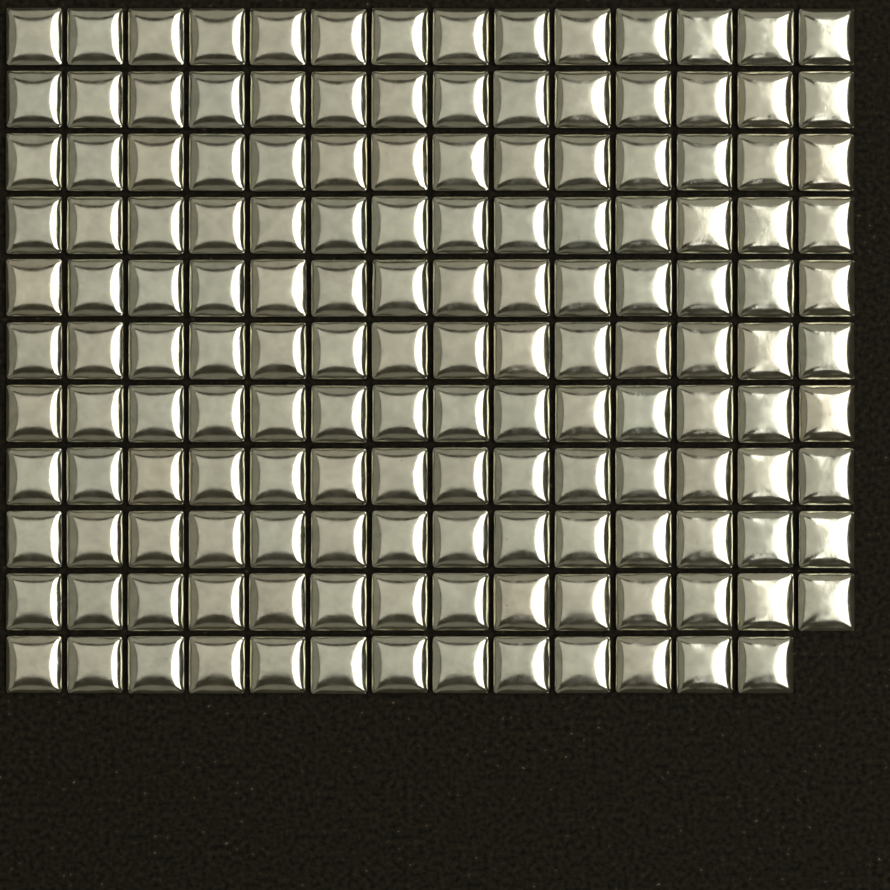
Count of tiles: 153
